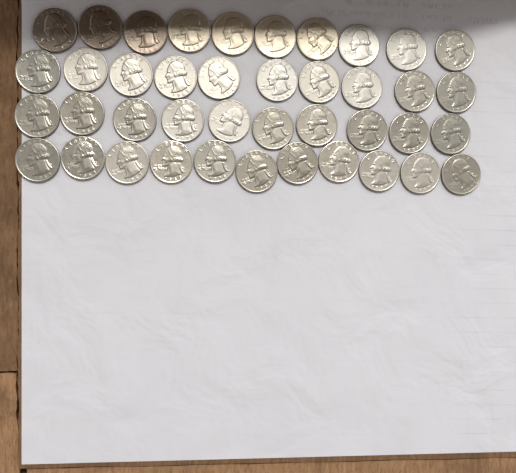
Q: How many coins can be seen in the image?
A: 41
